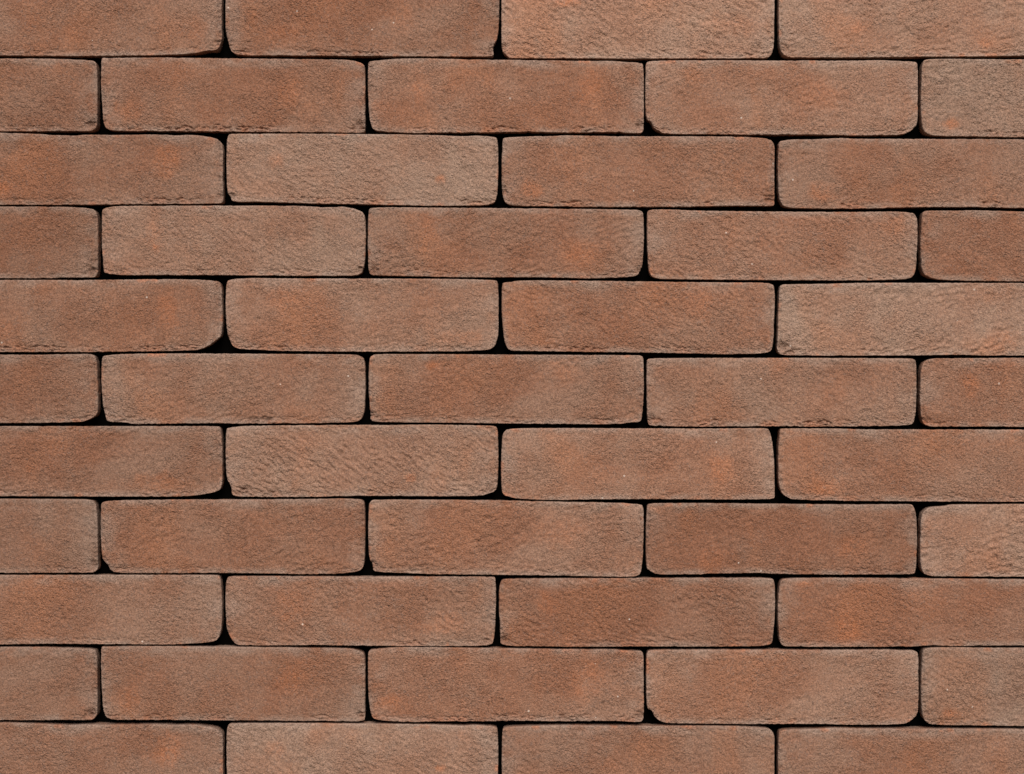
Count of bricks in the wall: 49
